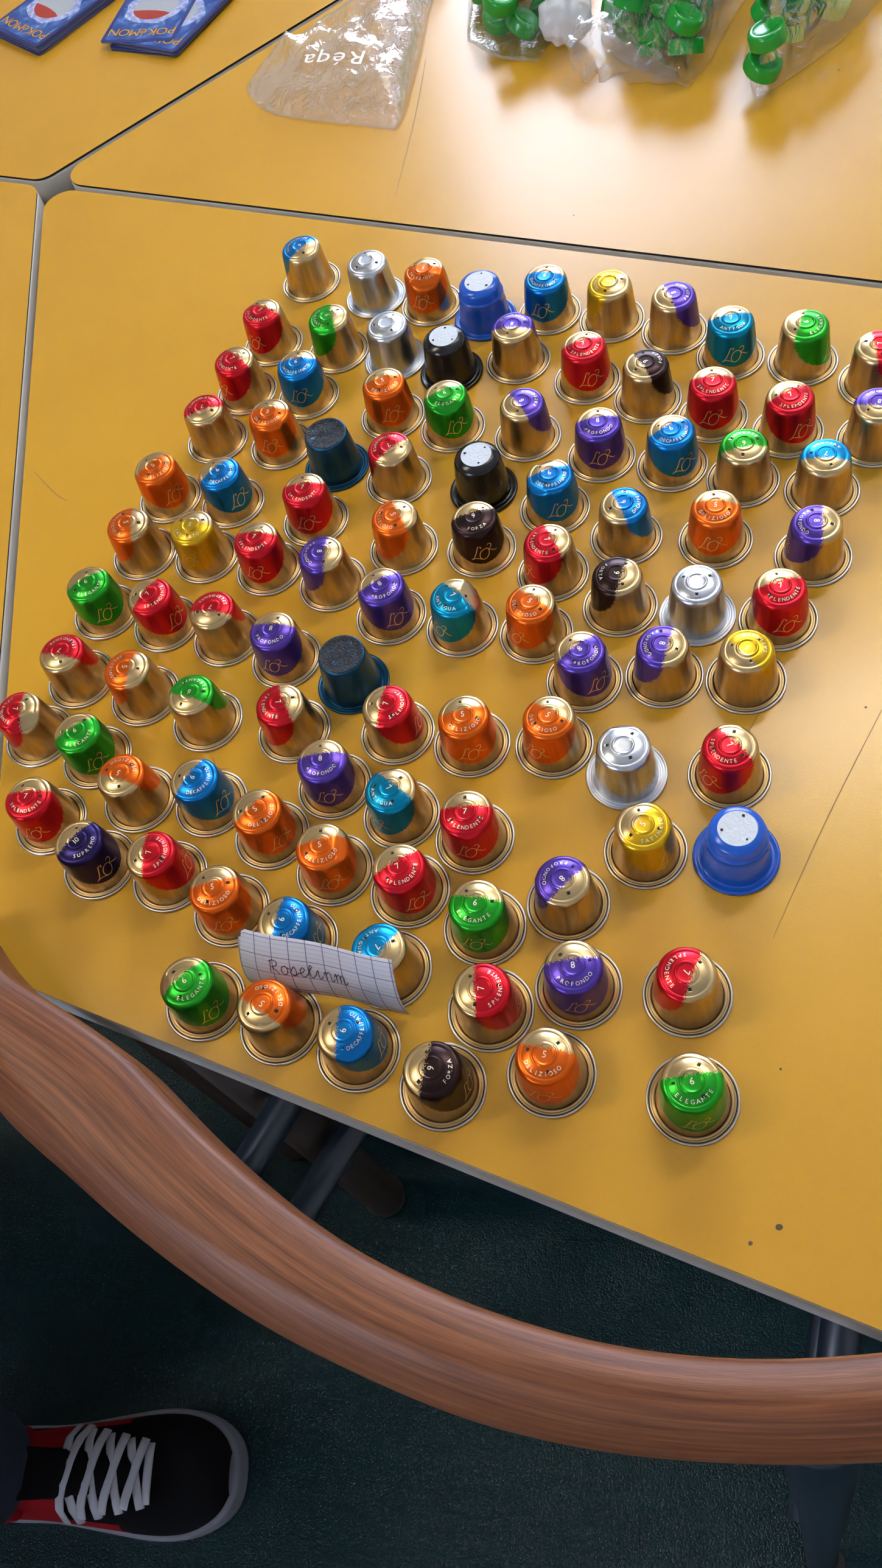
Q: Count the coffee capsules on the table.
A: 100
